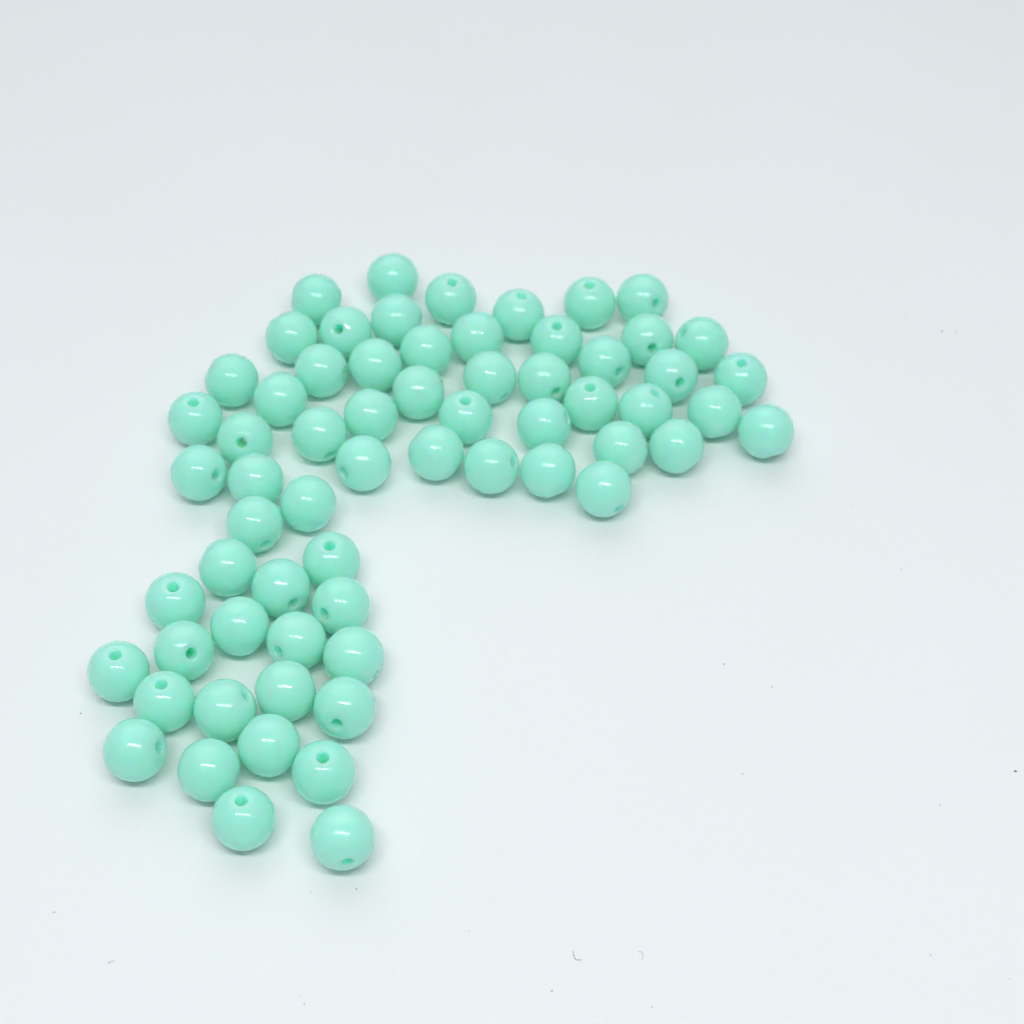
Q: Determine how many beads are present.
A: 65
